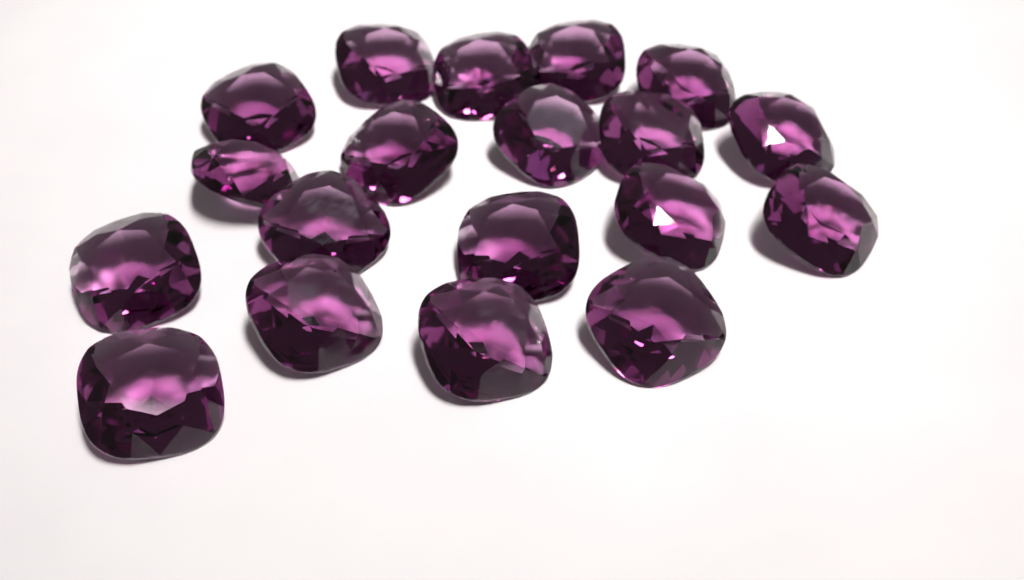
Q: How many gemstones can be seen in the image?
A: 19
